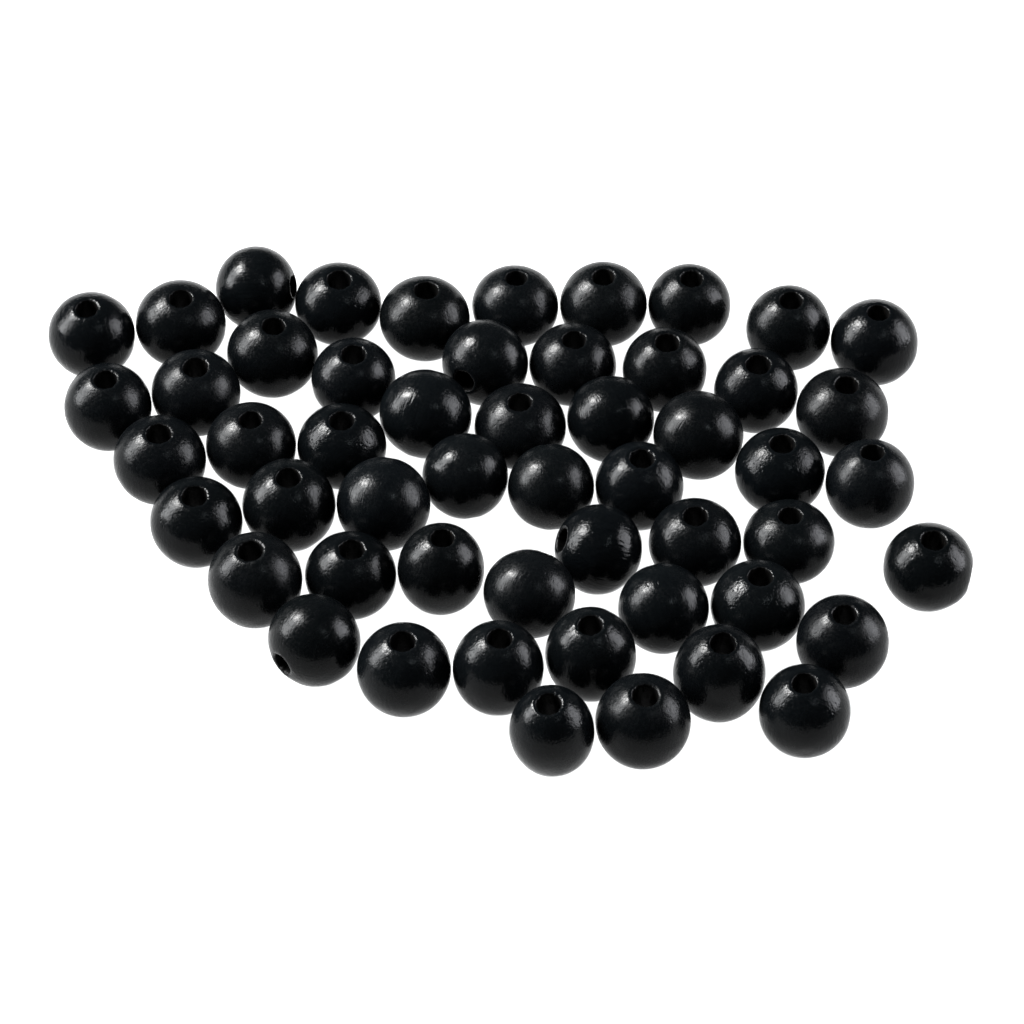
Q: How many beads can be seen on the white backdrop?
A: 53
